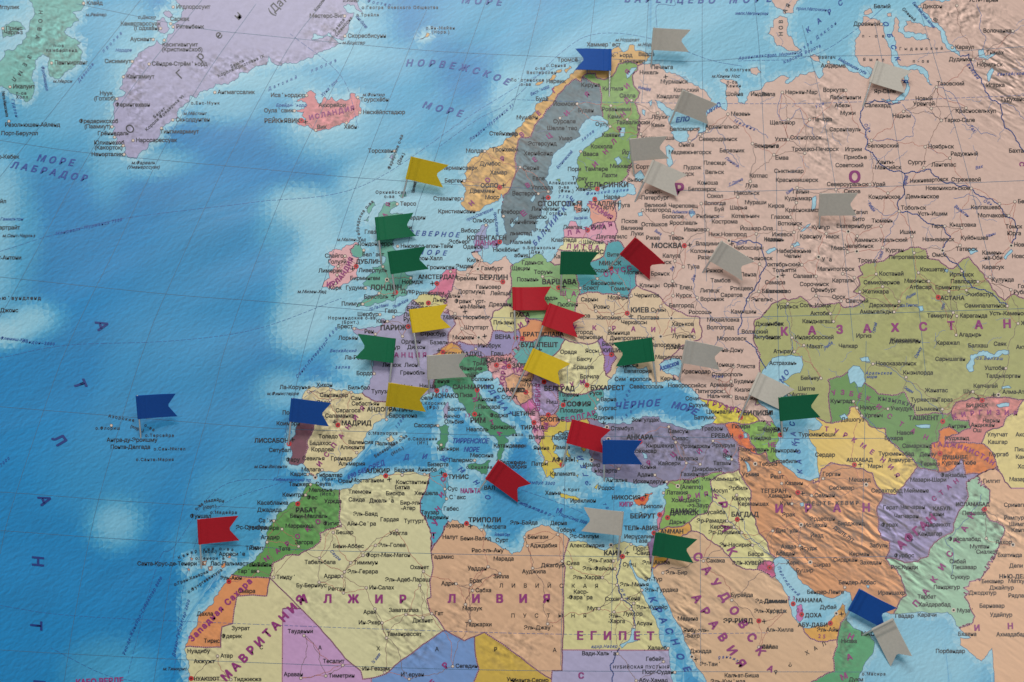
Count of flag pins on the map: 34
